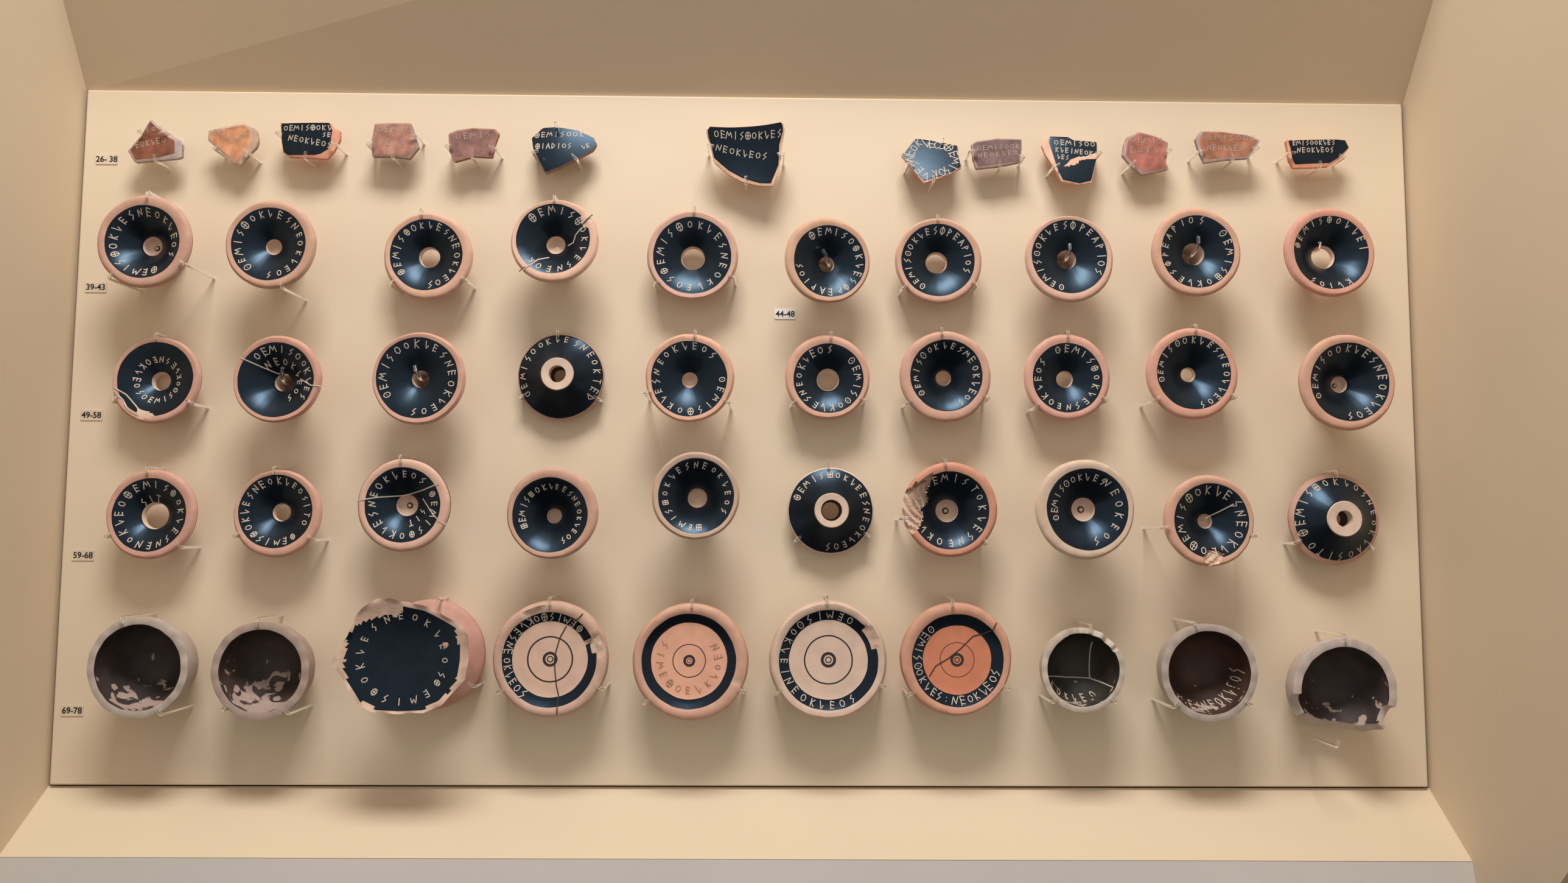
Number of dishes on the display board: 40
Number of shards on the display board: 13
